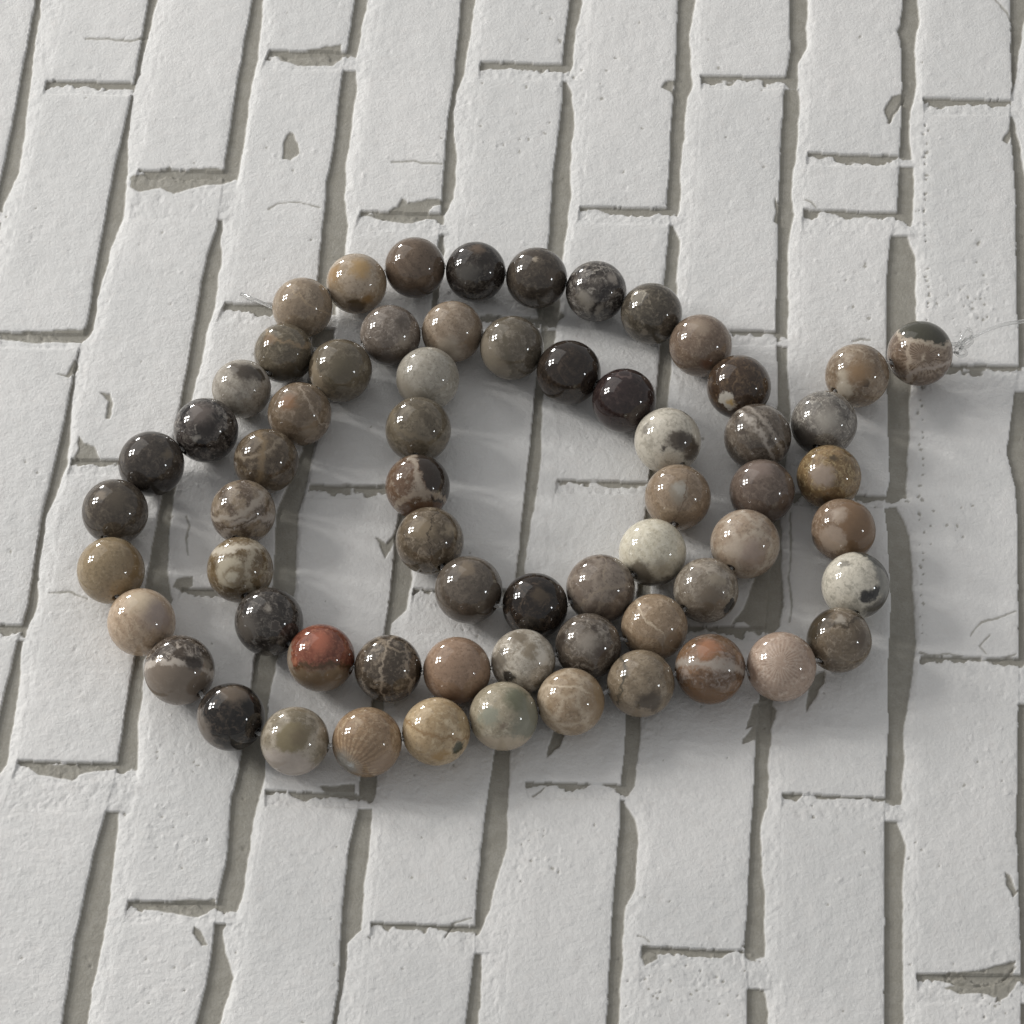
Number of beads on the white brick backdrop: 64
